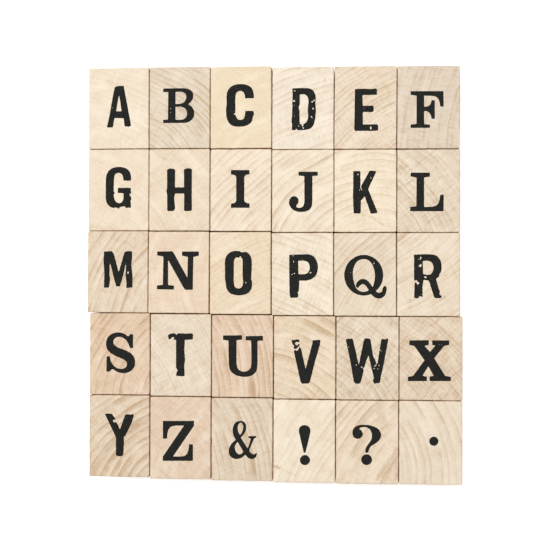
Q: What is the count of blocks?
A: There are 30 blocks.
